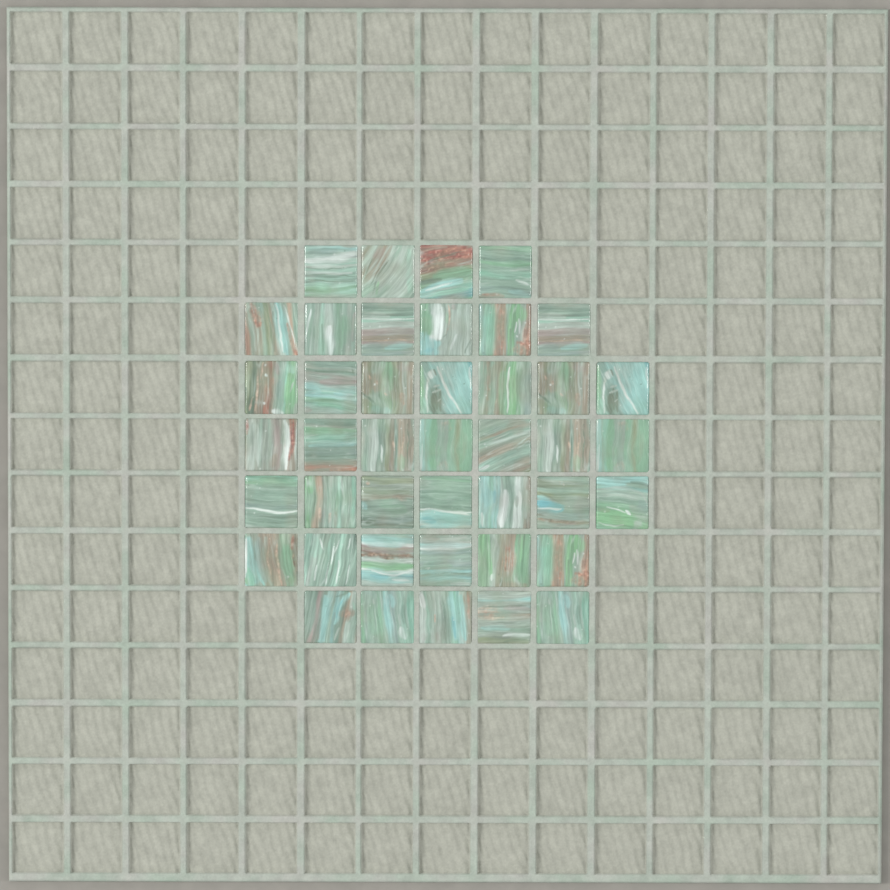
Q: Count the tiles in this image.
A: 42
